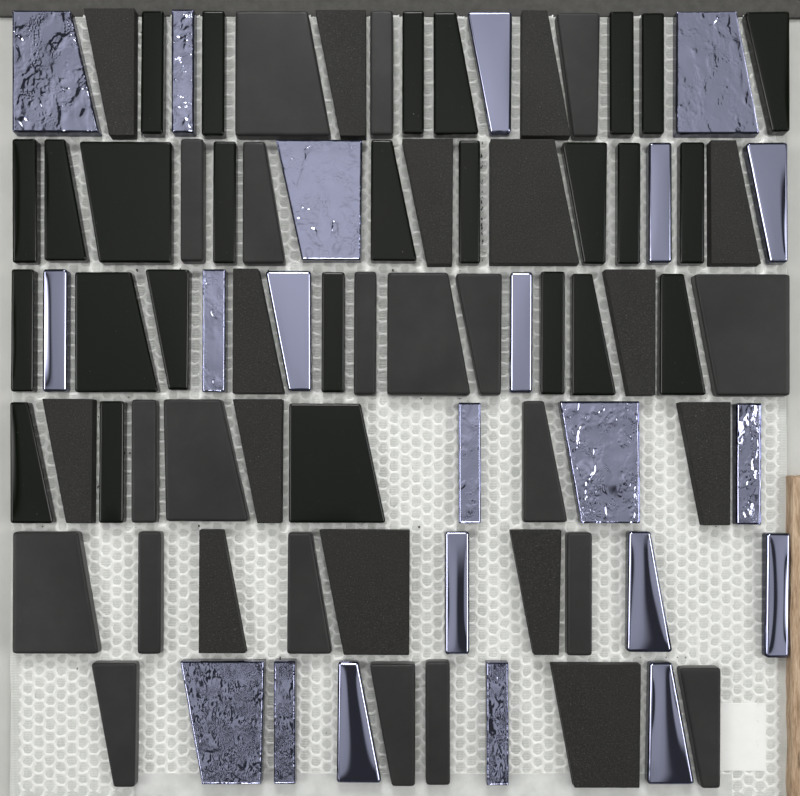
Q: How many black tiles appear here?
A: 26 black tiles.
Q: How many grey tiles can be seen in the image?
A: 35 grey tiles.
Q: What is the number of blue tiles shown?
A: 22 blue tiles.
